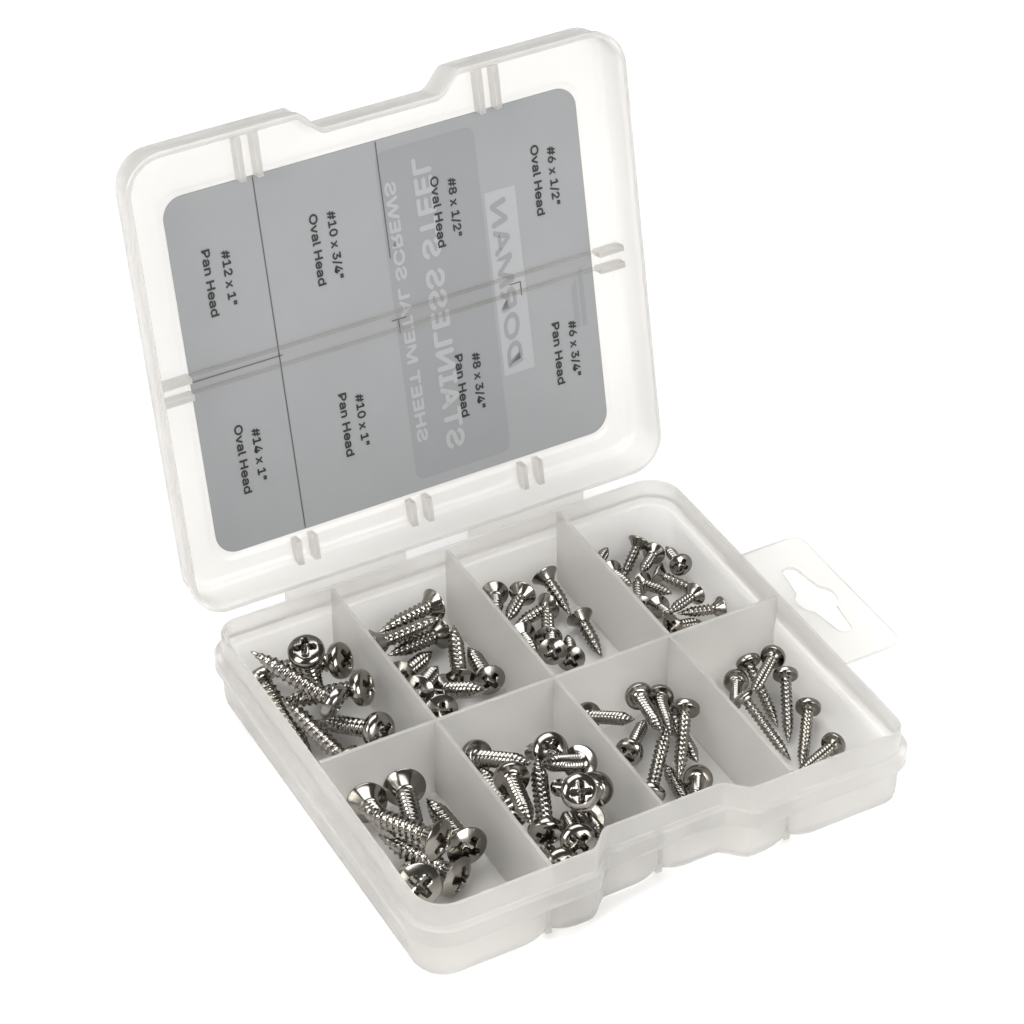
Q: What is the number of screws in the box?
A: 70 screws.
